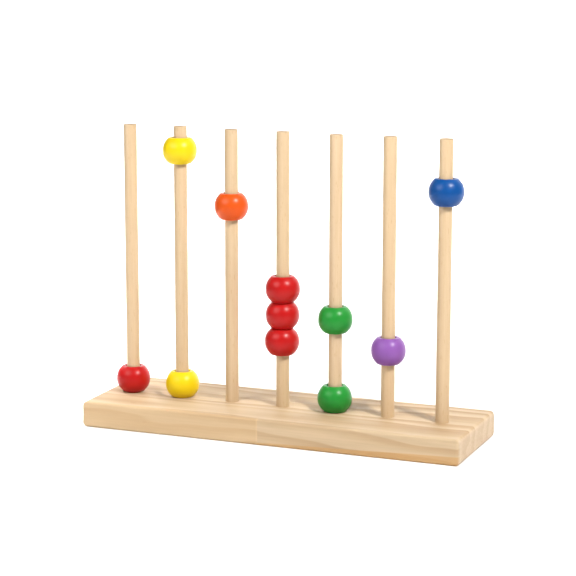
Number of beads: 11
